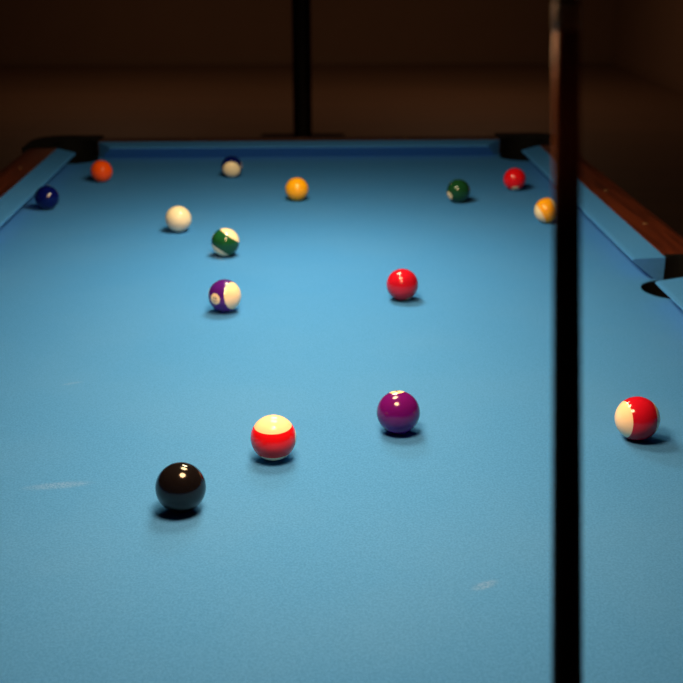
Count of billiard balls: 15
